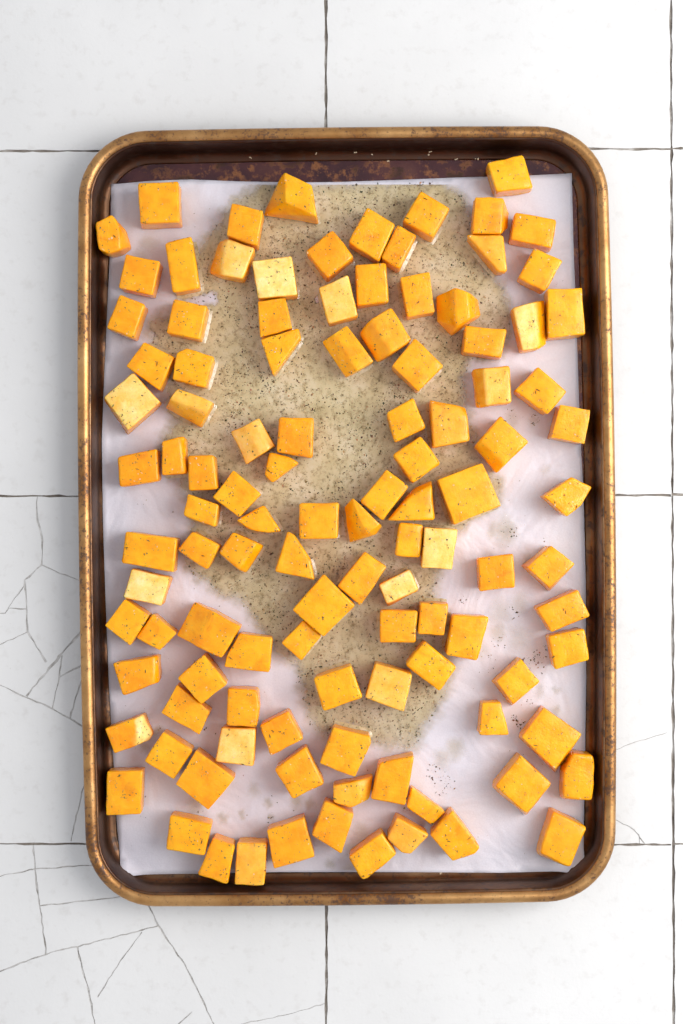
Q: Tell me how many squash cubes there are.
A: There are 111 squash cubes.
